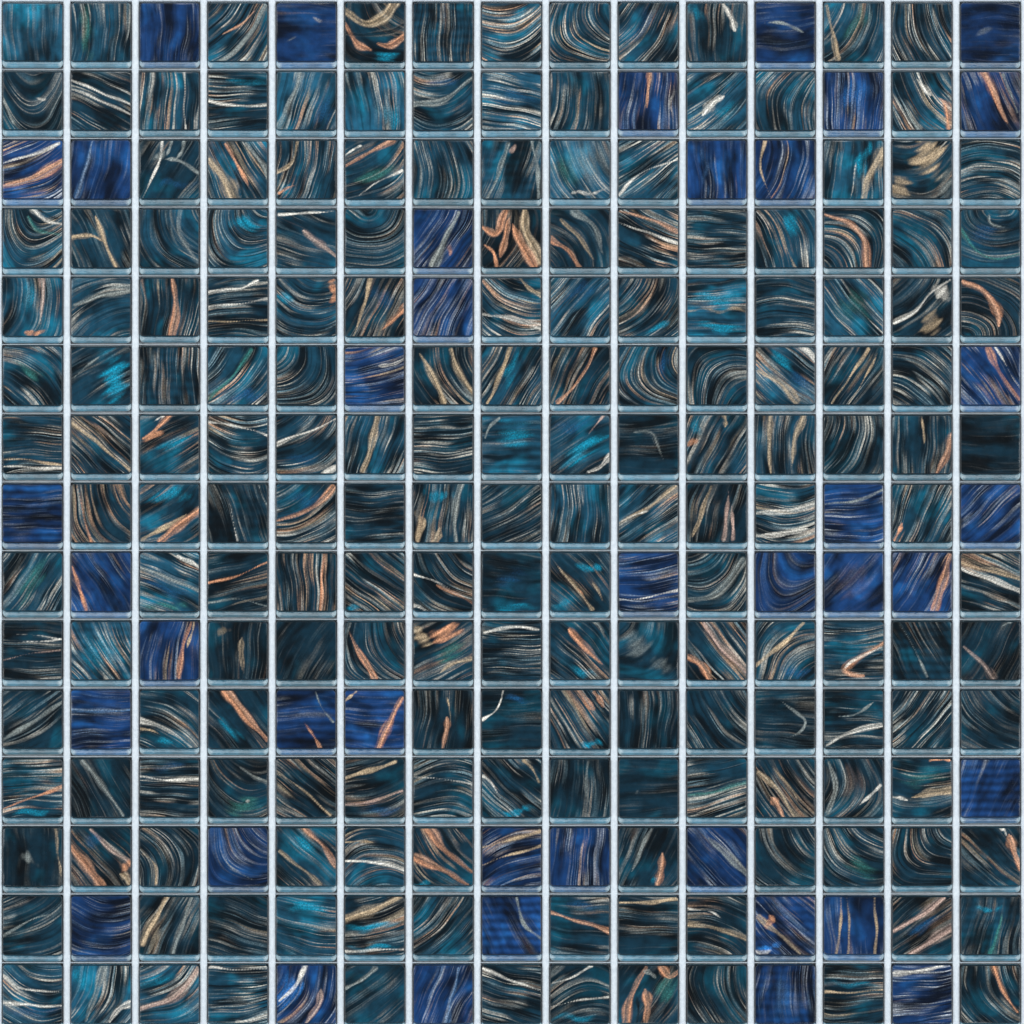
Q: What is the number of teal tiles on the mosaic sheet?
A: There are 185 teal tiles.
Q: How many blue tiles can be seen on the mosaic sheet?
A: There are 40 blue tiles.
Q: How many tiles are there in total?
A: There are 225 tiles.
